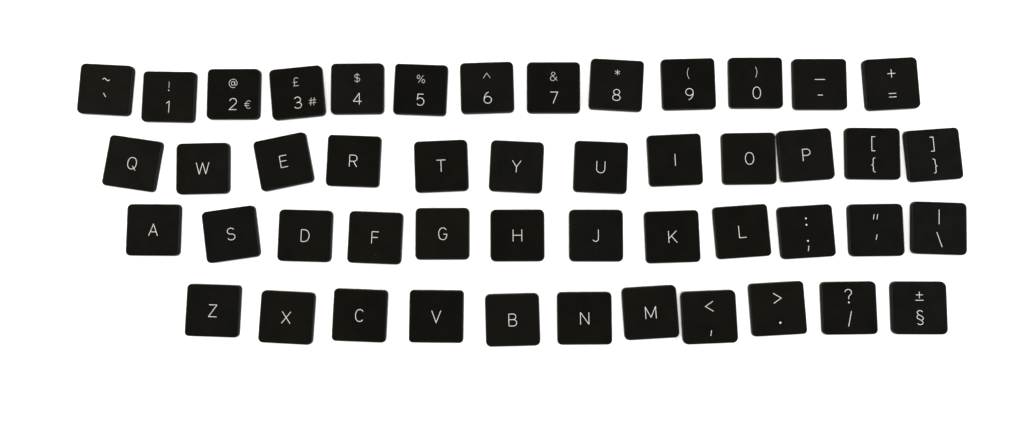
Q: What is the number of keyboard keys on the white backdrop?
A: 48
